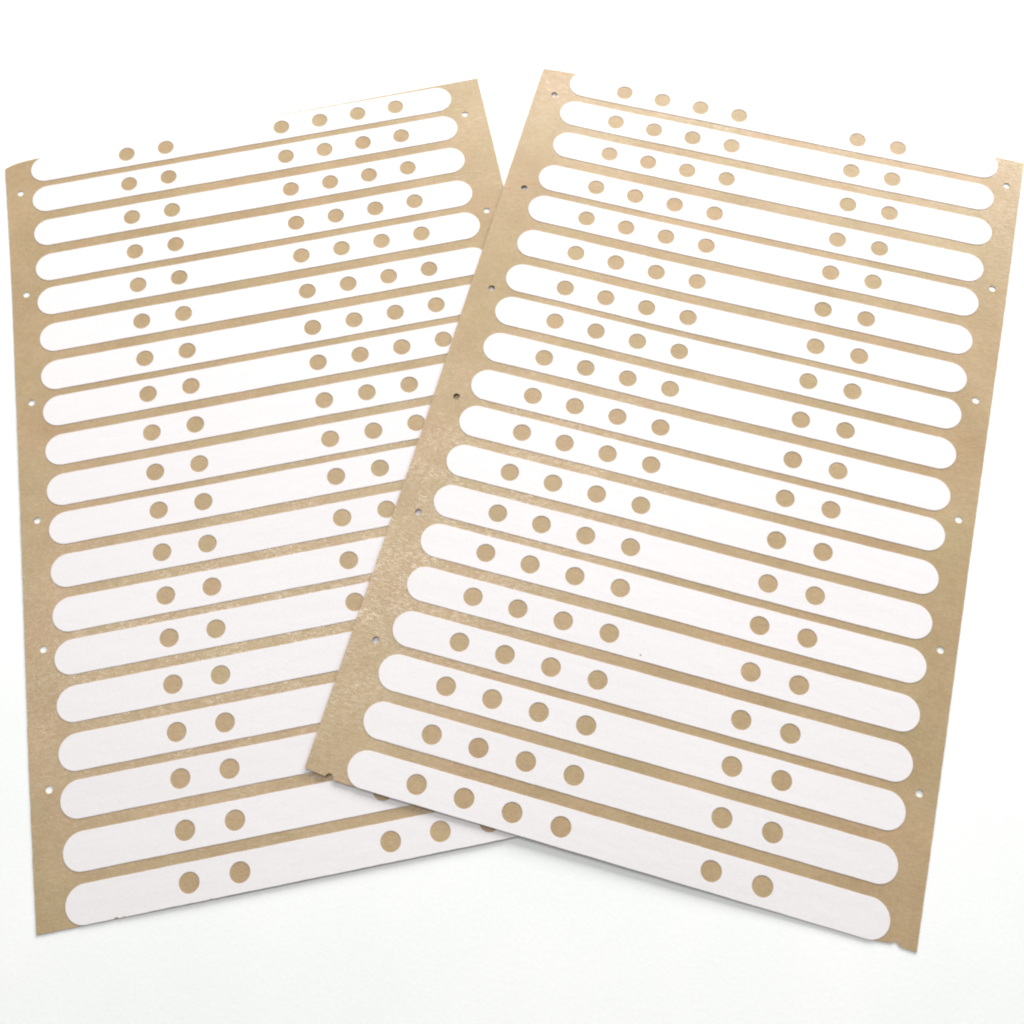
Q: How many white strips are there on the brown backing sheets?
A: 38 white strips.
